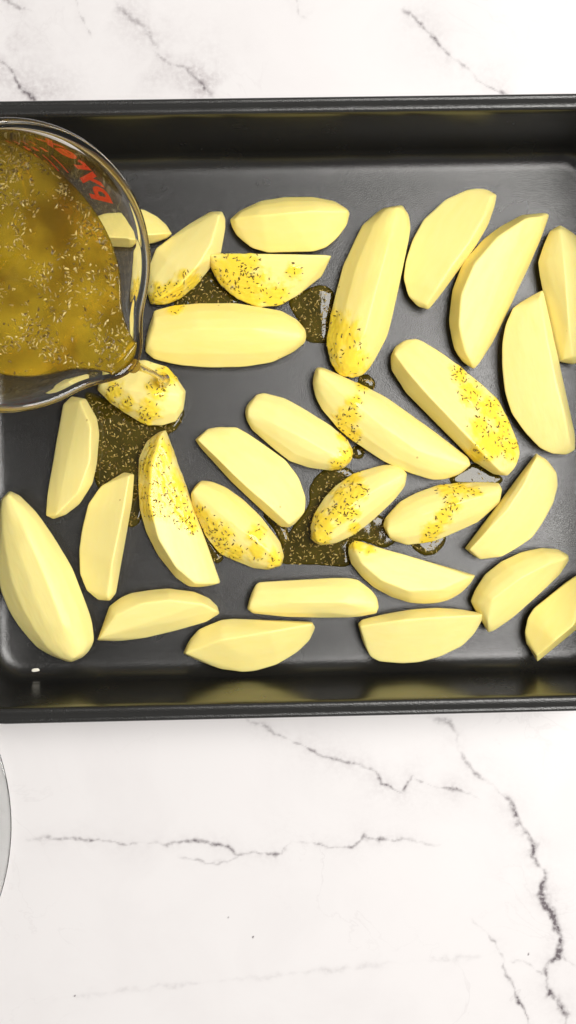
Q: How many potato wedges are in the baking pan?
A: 30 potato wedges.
